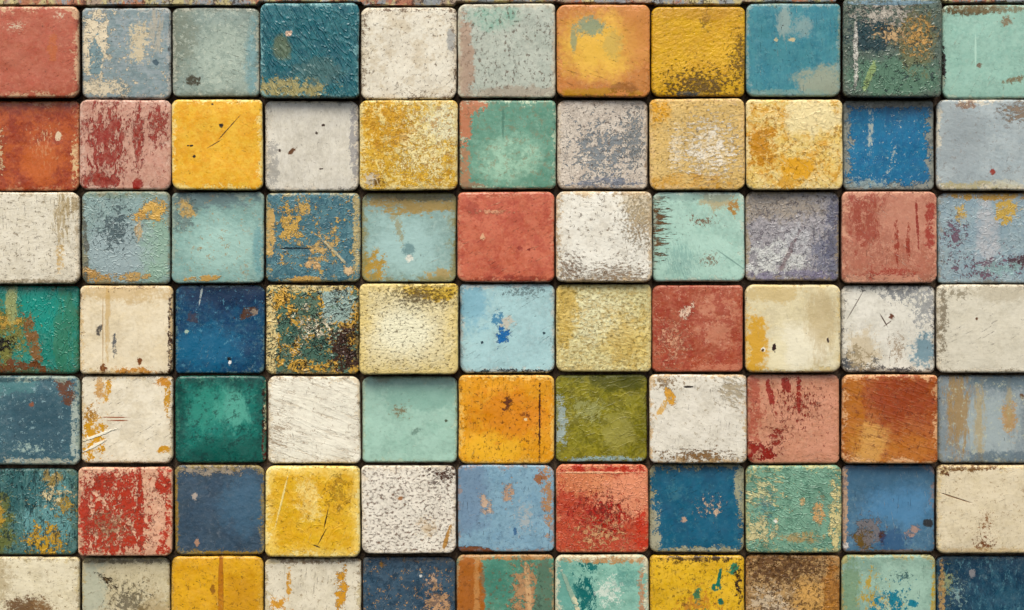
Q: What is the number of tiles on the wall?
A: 77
